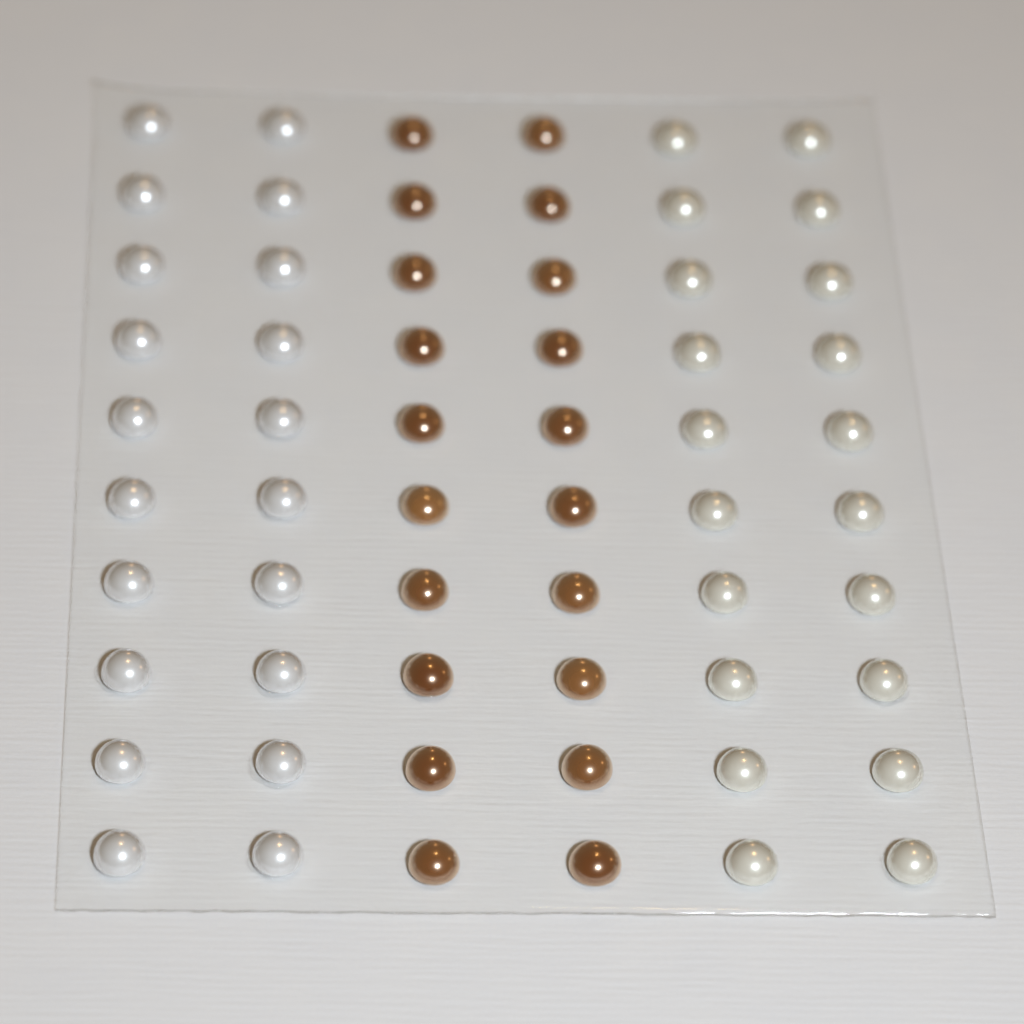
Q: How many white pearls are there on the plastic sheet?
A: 40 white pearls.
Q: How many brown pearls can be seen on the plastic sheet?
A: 20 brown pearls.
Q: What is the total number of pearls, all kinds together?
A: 60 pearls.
